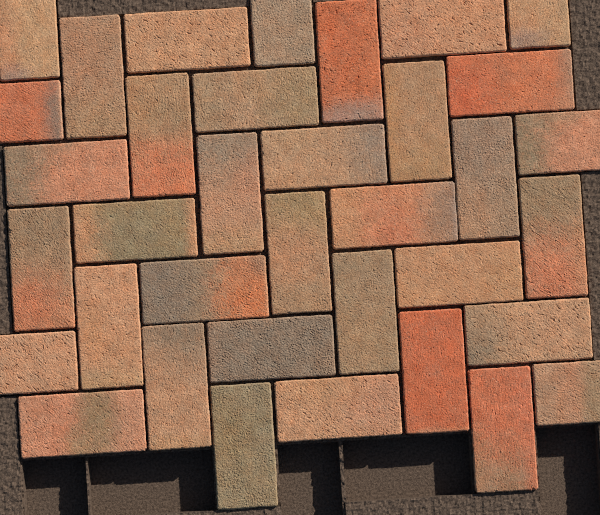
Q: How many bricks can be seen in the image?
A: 36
